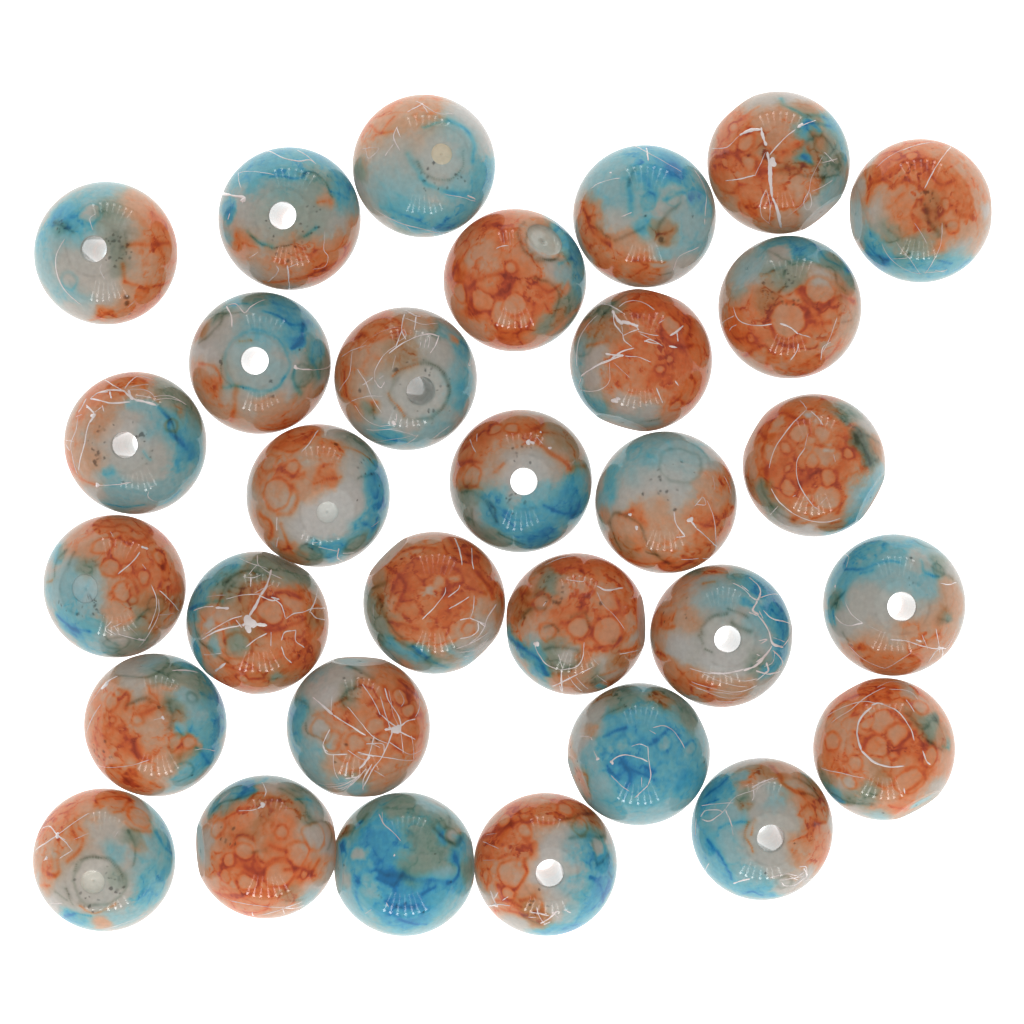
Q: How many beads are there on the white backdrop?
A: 31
